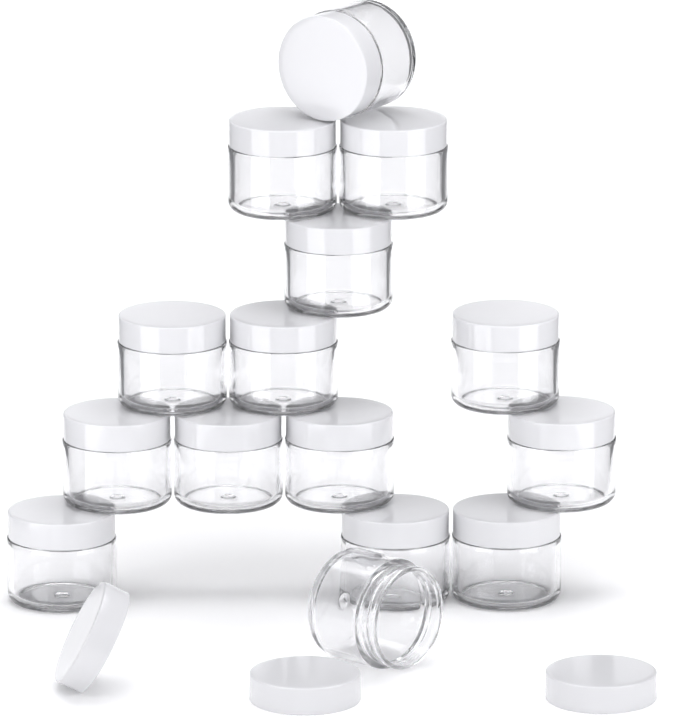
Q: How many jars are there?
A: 15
